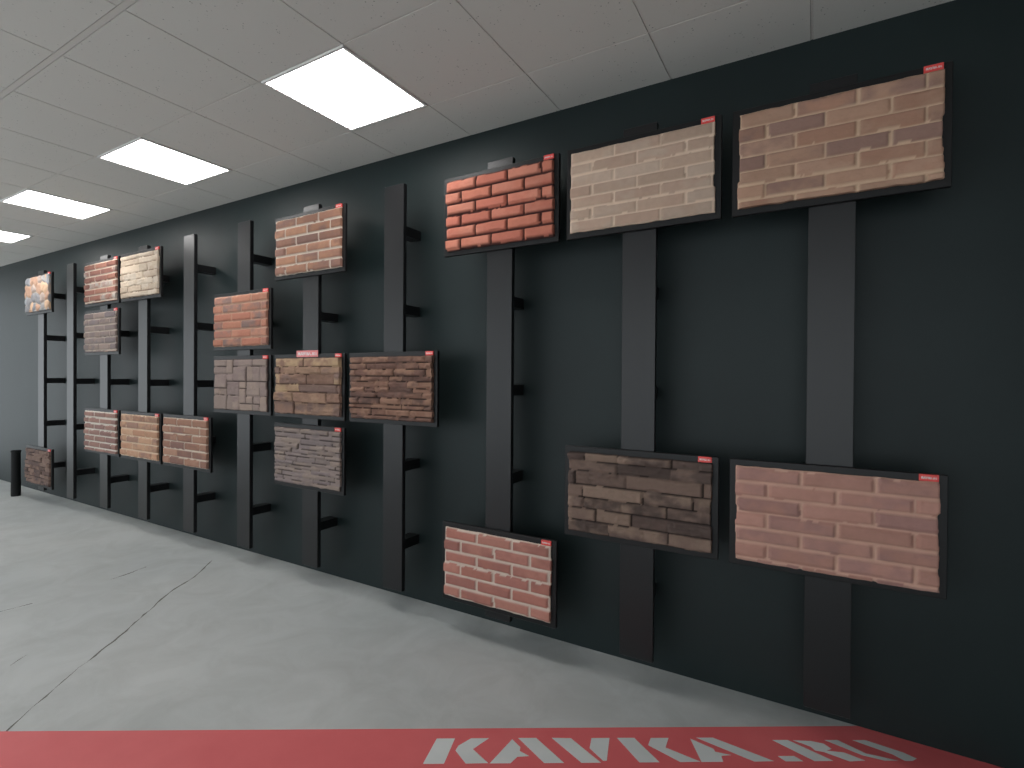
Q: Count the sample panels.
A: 20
